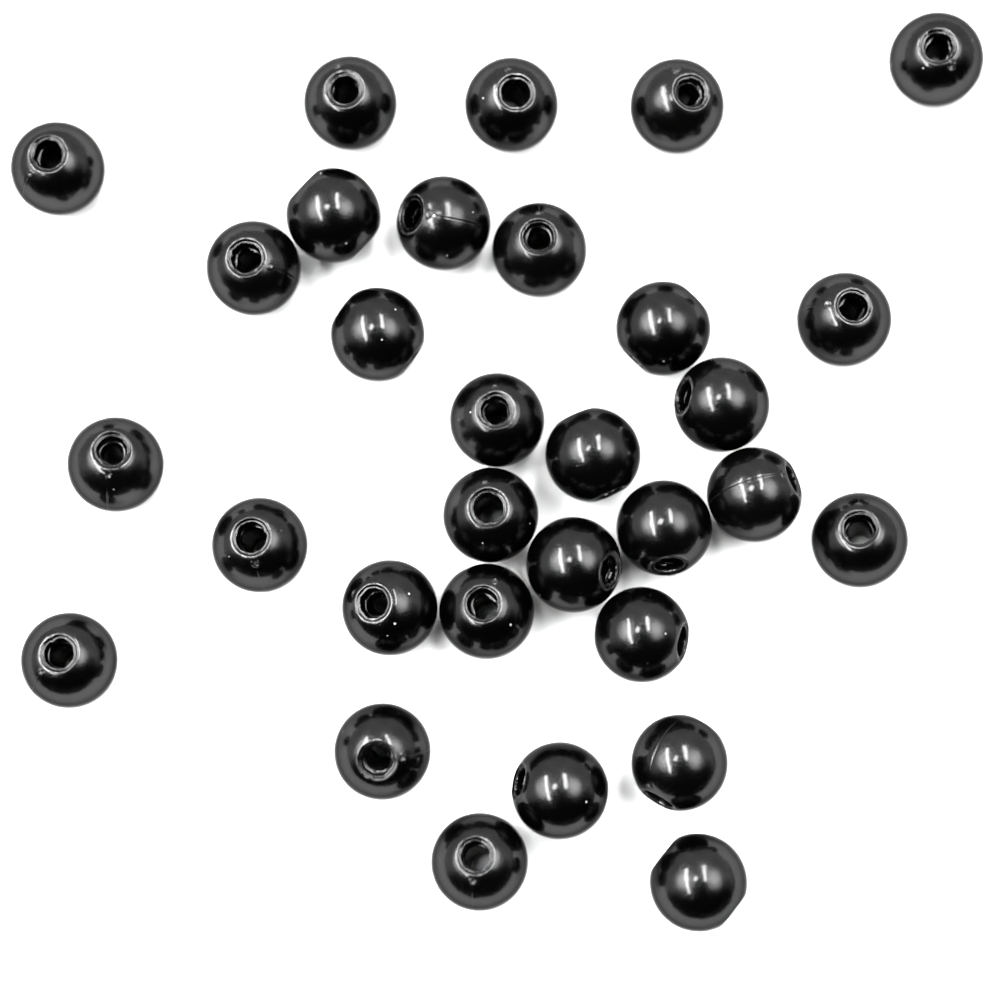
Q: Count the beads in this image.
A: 31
